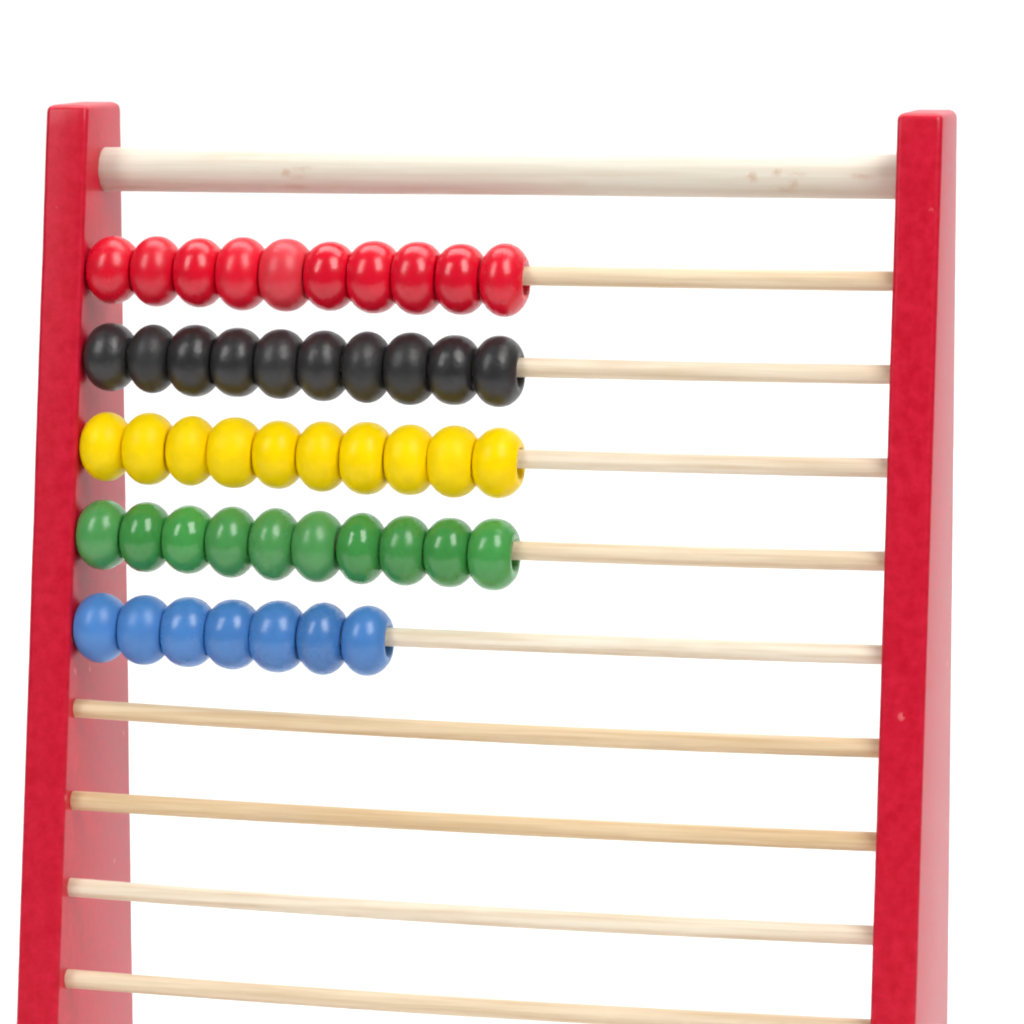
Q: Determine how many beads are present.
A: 47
